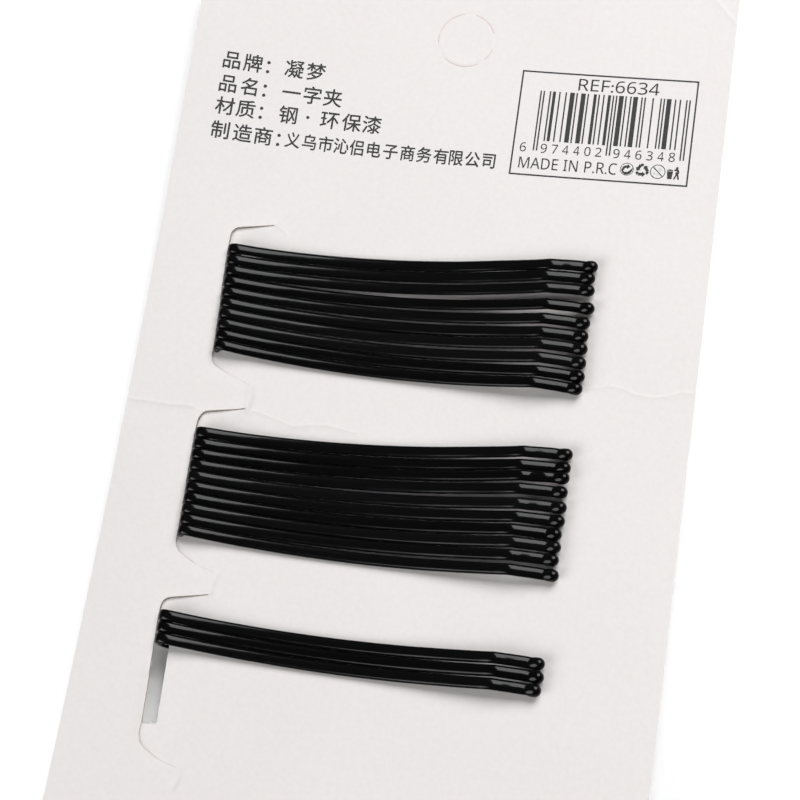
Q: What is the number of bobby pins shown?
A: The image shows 23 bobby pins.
